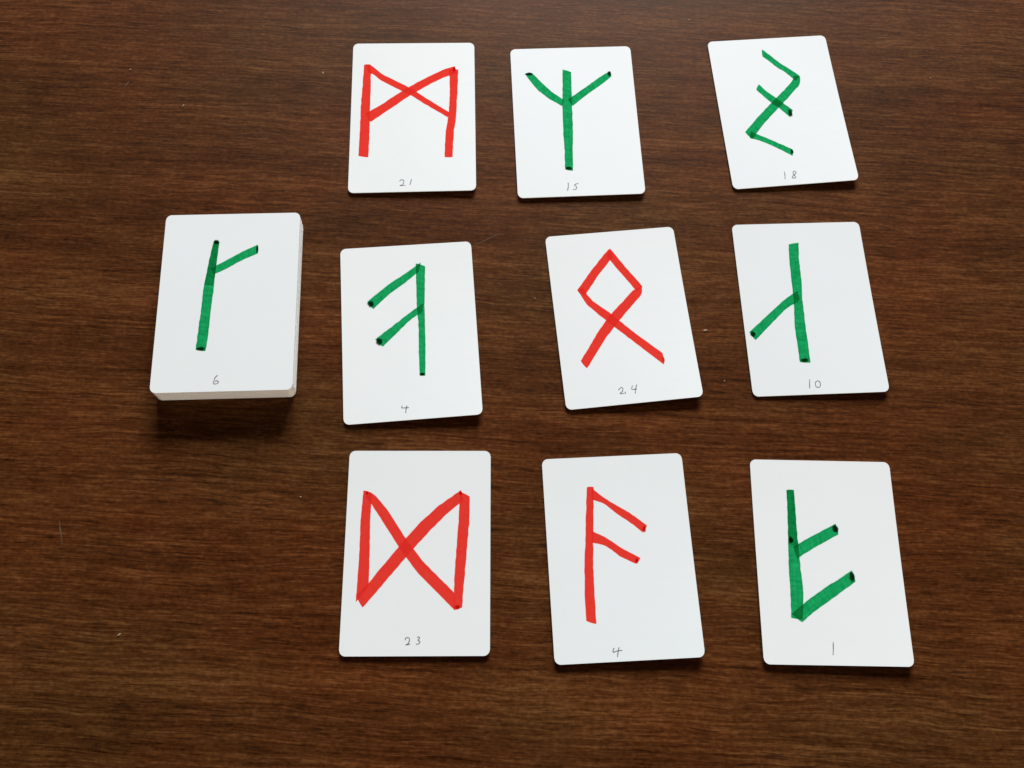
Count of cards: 9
